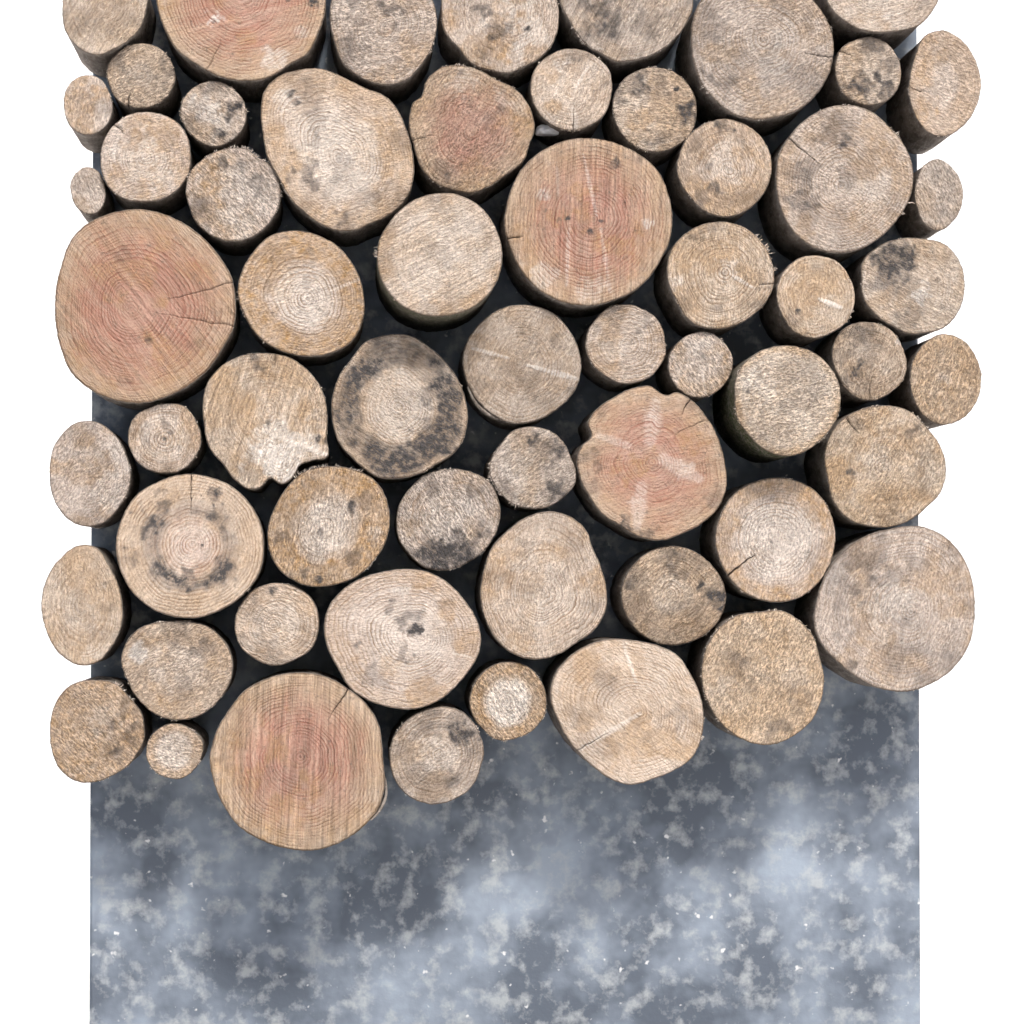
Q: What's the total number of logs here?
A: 60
